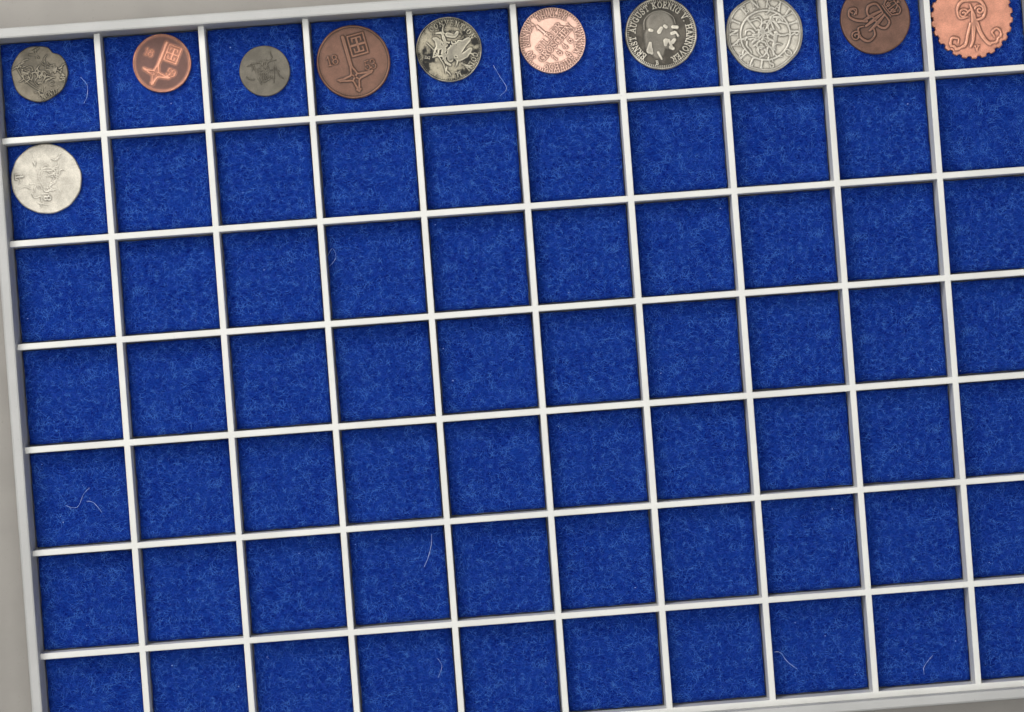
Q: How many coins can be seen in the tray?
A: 11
